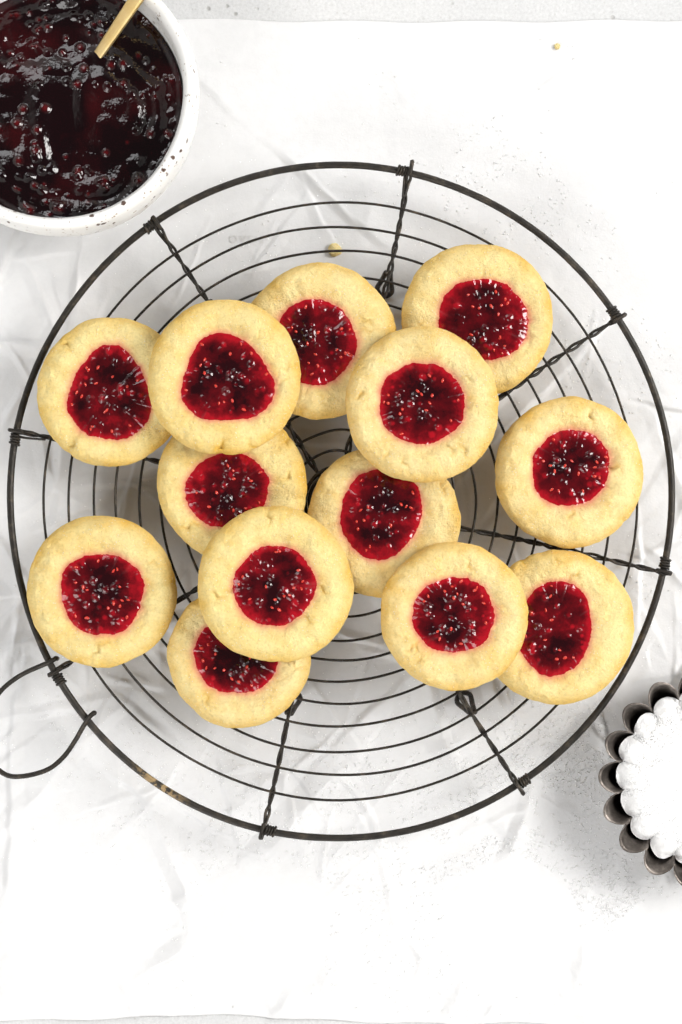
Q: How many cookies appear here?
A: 13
